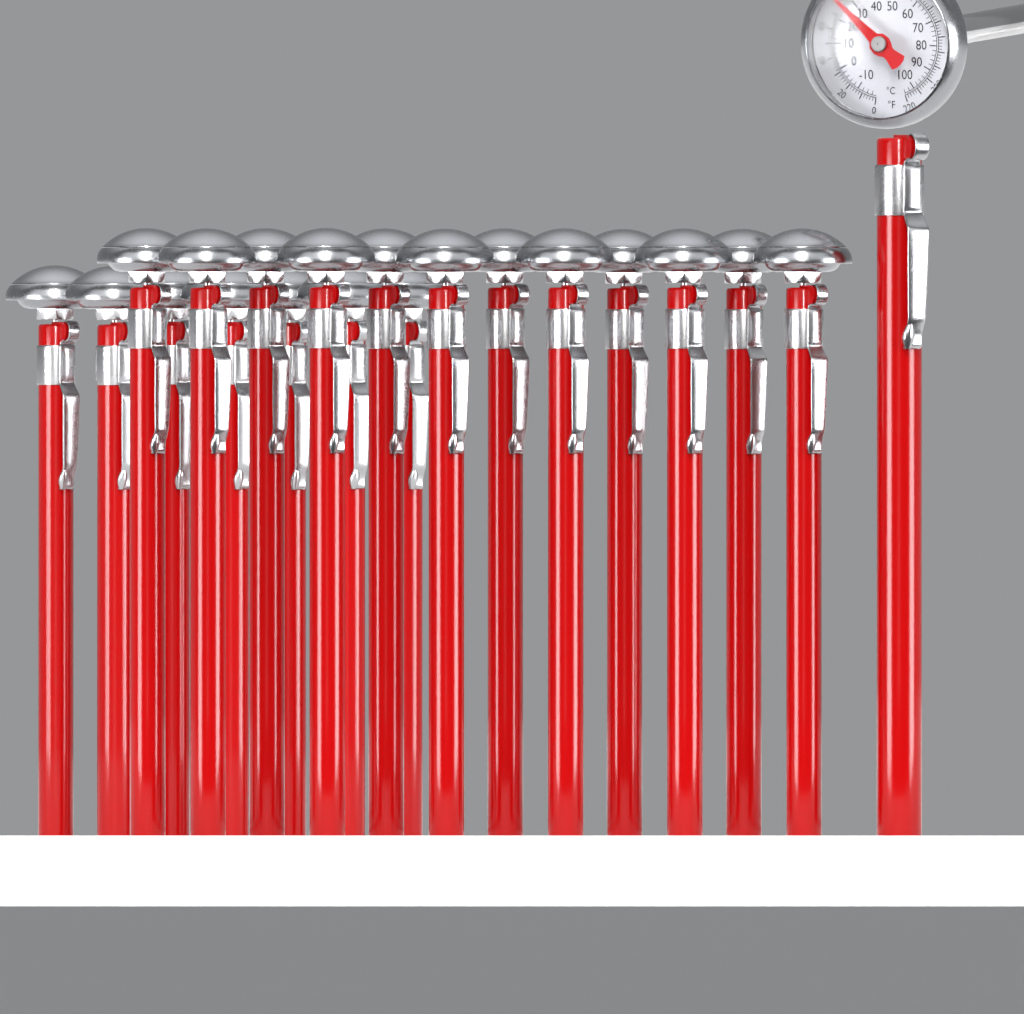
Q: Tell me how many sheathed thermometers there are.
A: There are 19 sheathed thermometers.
